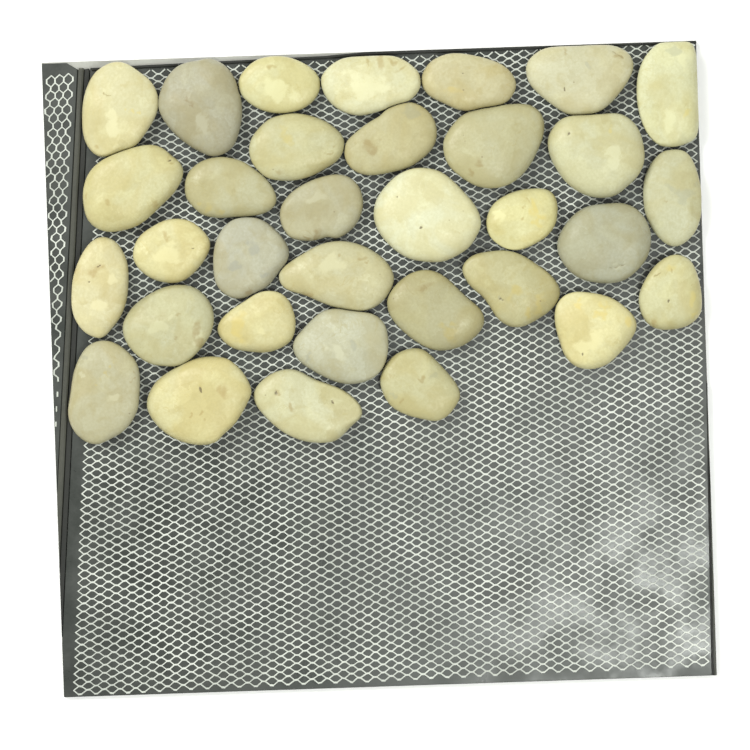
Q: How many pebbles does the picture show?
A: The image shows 33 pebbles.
